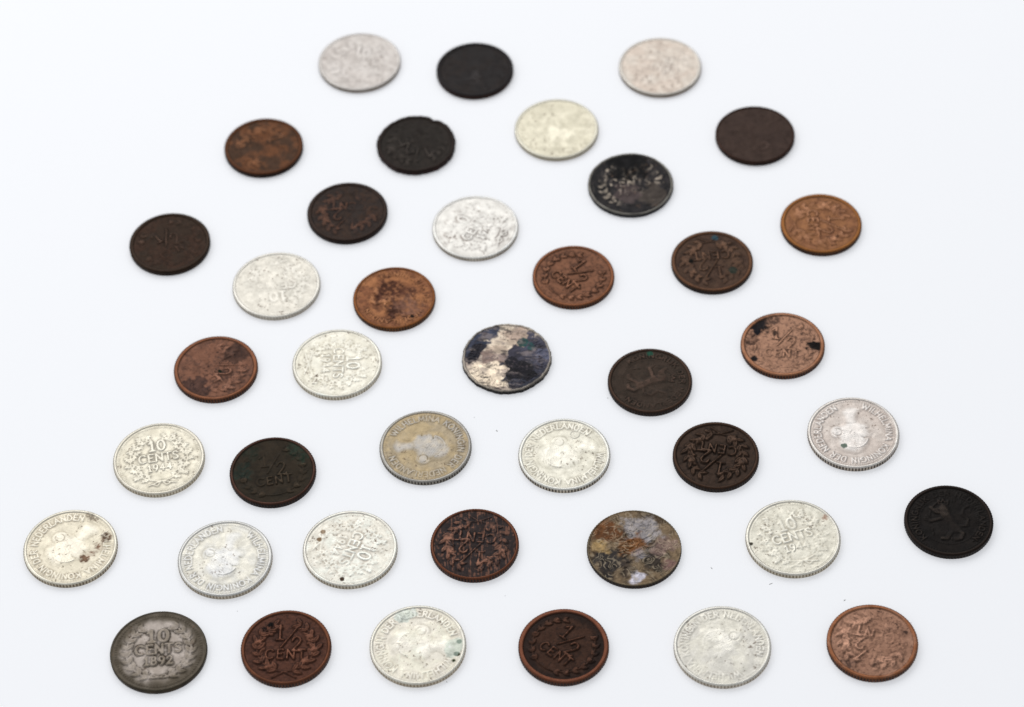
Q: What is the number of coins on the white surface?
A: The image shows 40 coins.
